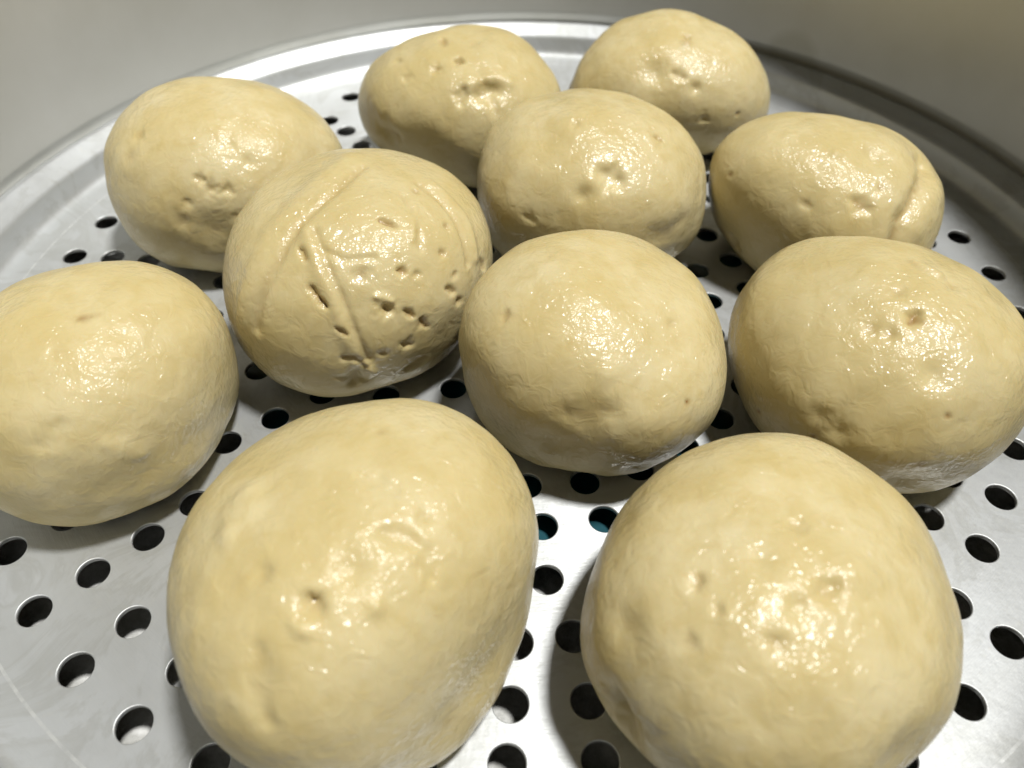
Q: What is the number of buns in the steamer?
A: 11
